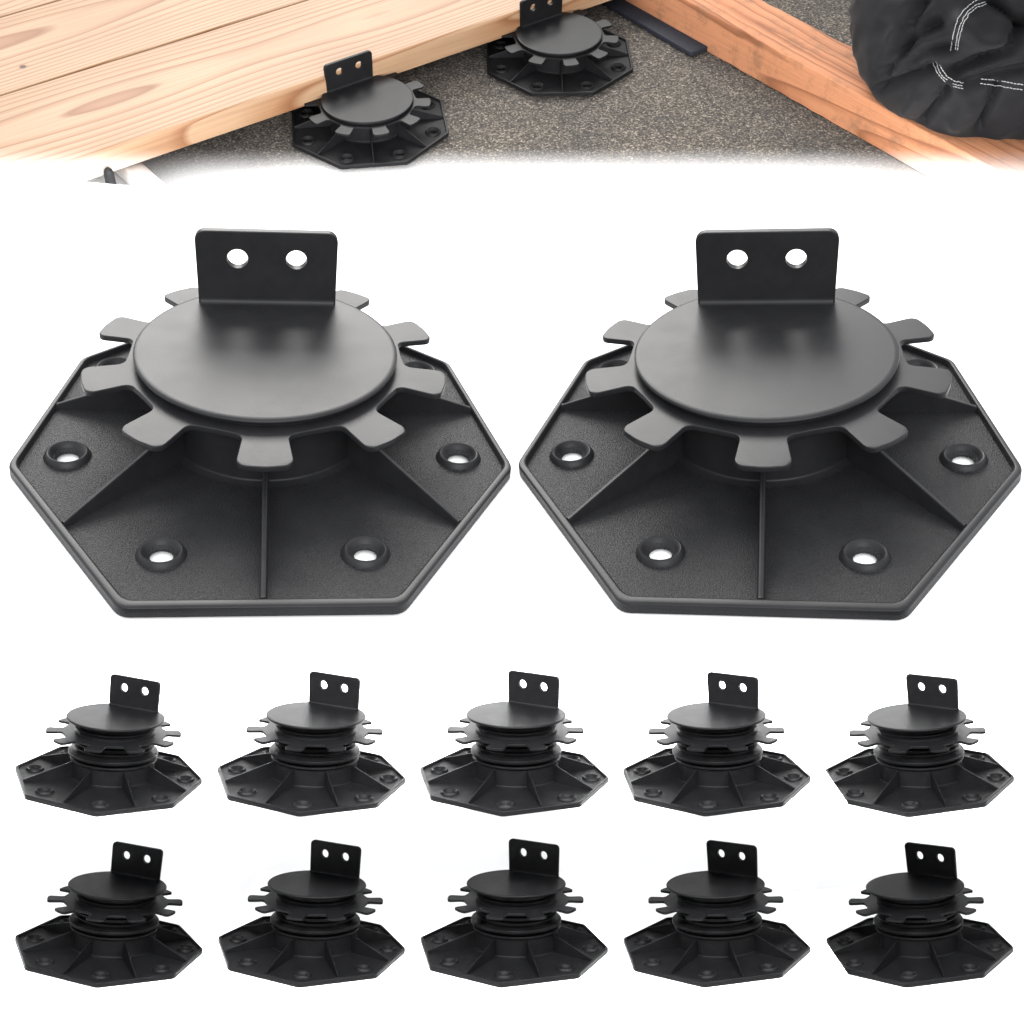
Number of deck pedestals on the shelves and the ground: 14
